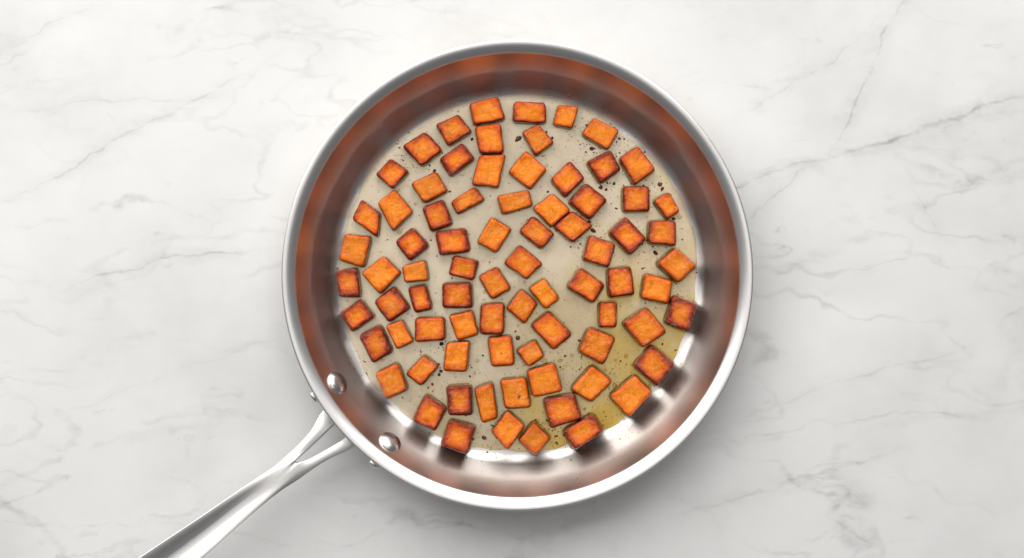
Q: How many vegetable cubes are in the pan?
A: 78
